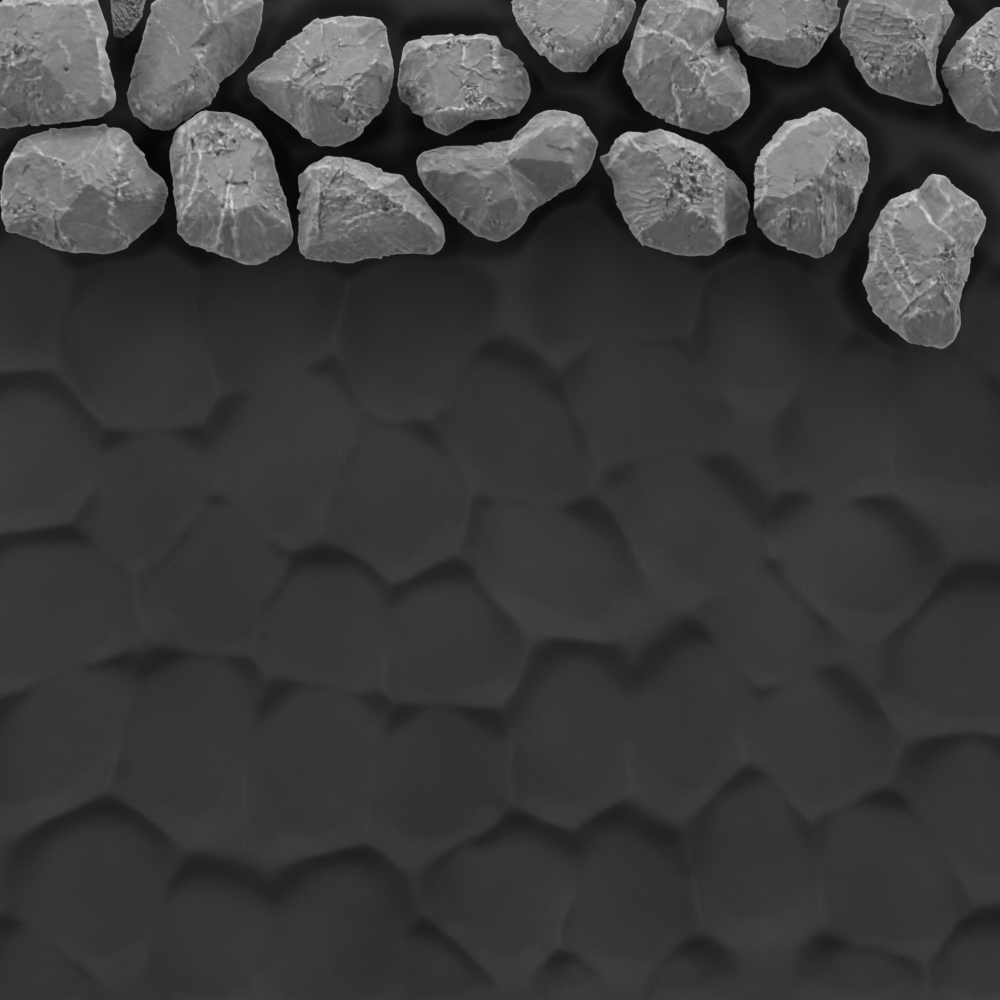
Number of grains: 17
